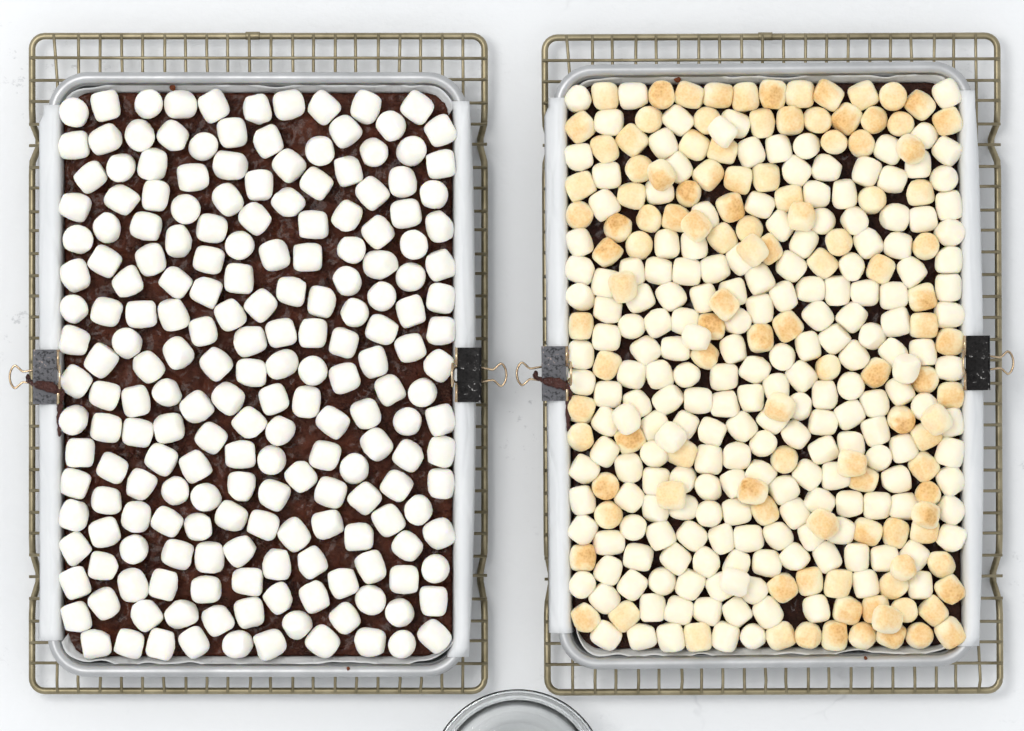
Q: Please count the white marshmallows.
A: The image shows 200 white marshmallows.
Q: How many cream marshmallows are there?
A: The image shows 200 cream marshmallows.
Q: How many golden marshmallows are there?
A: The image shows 117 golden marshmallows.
